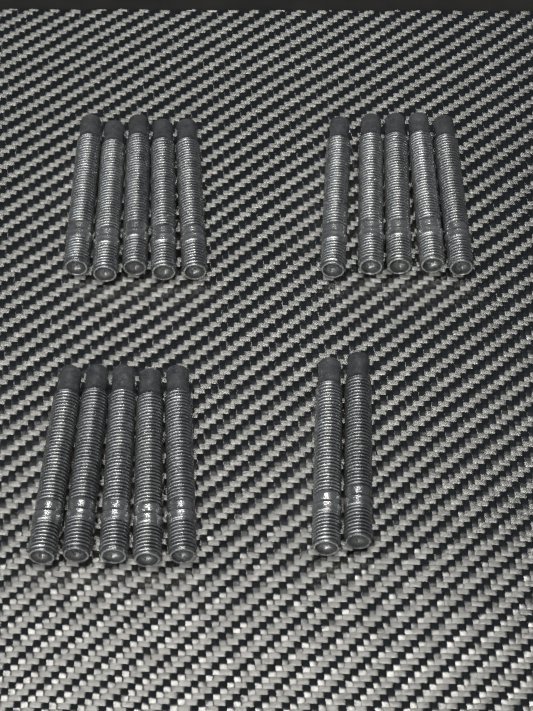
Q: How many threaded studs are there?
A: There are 17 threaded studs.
